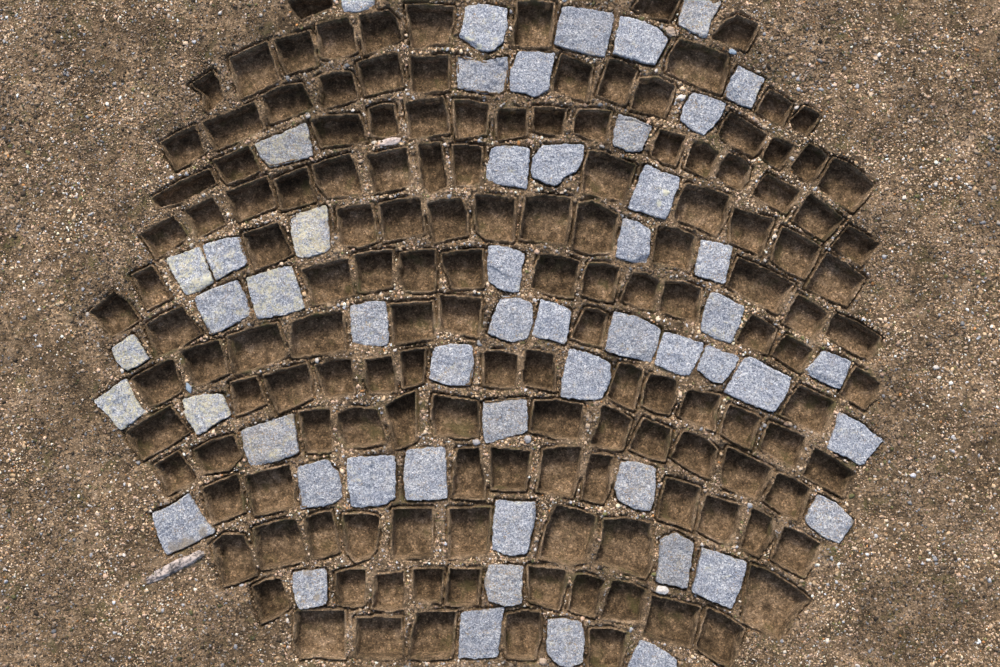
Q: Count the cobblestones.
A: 53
